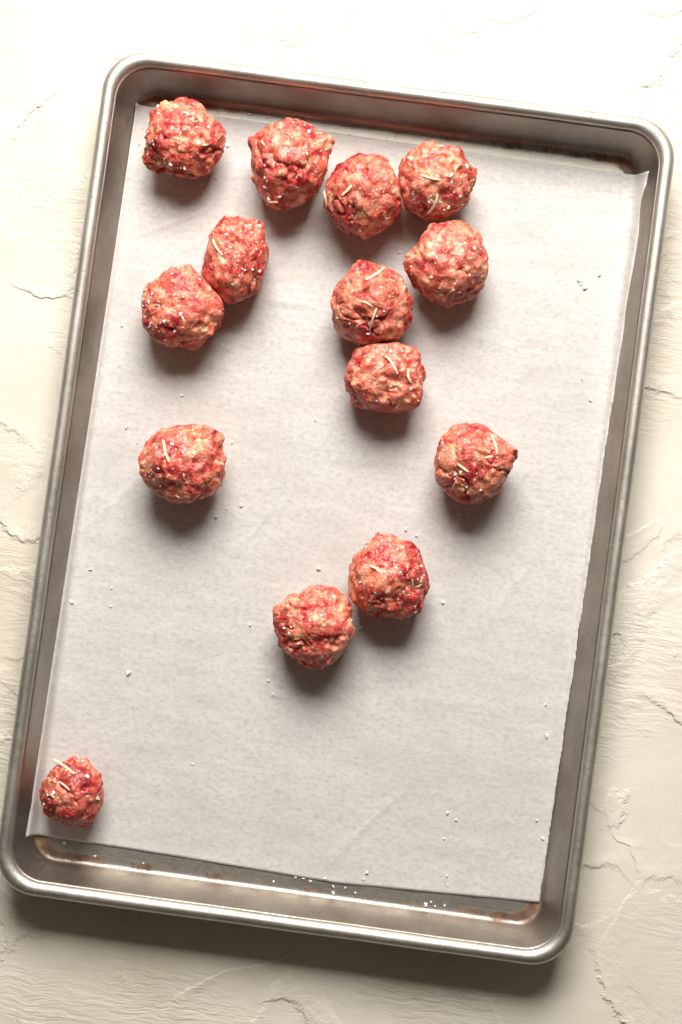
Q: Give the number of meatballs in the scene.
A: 14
